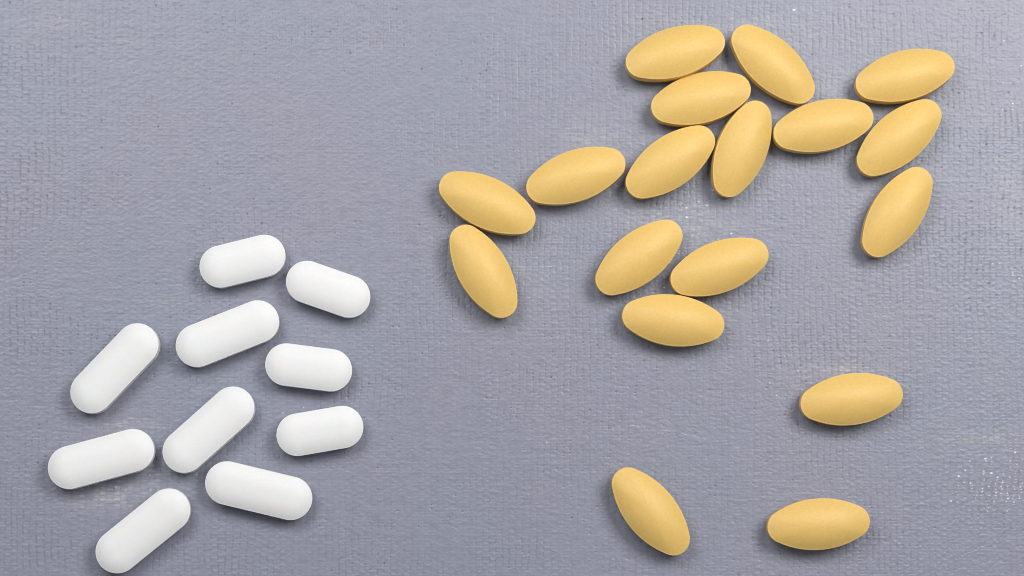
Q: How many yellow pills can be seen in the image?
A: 18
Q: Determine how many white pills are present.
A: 10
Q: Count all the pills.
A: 28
